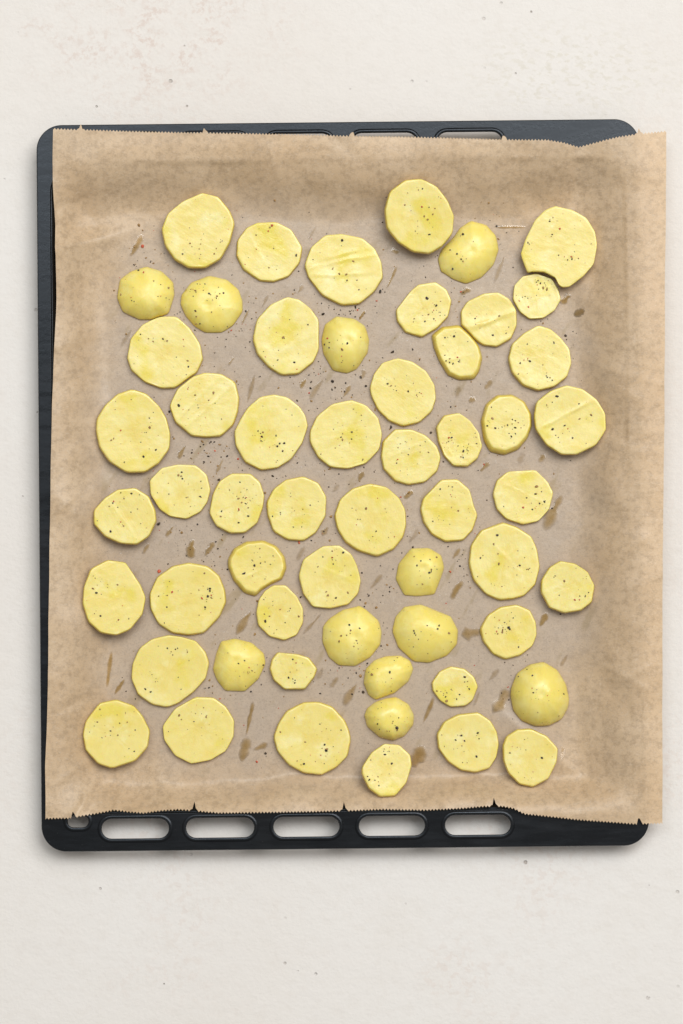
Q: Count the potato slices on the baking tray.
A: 56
